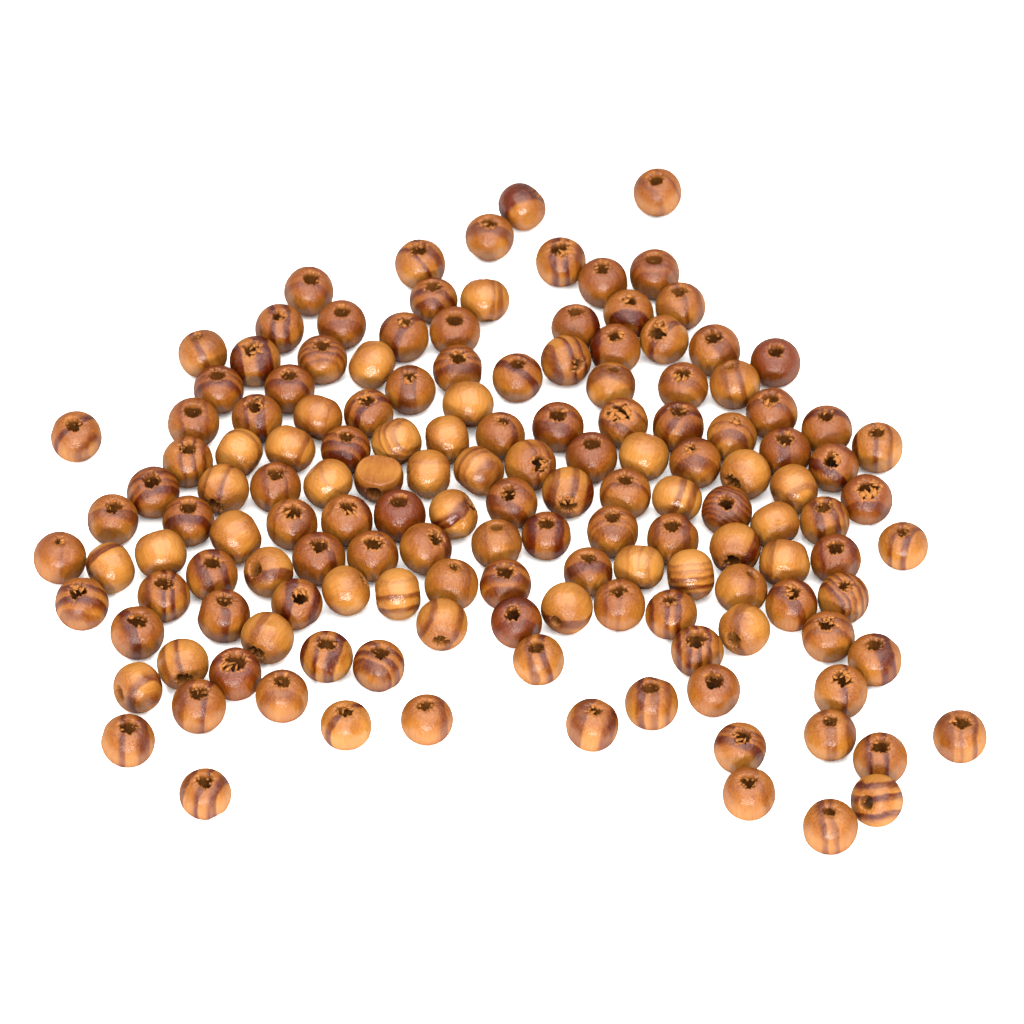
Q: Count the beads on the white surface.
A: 148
